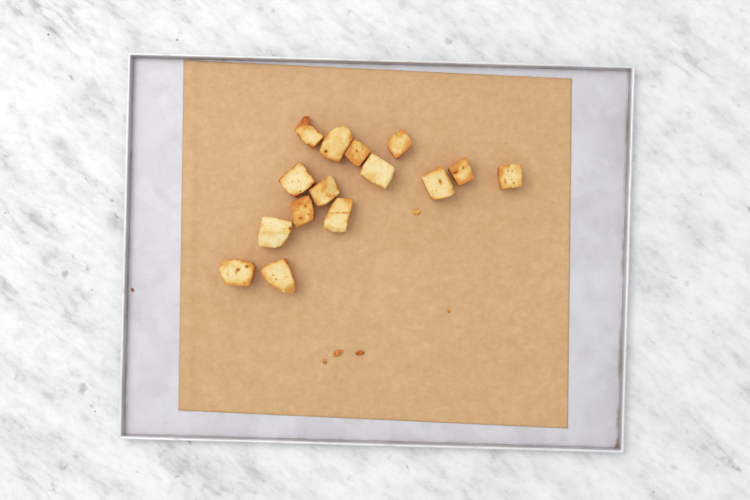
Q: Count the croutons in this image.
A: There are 15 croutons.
